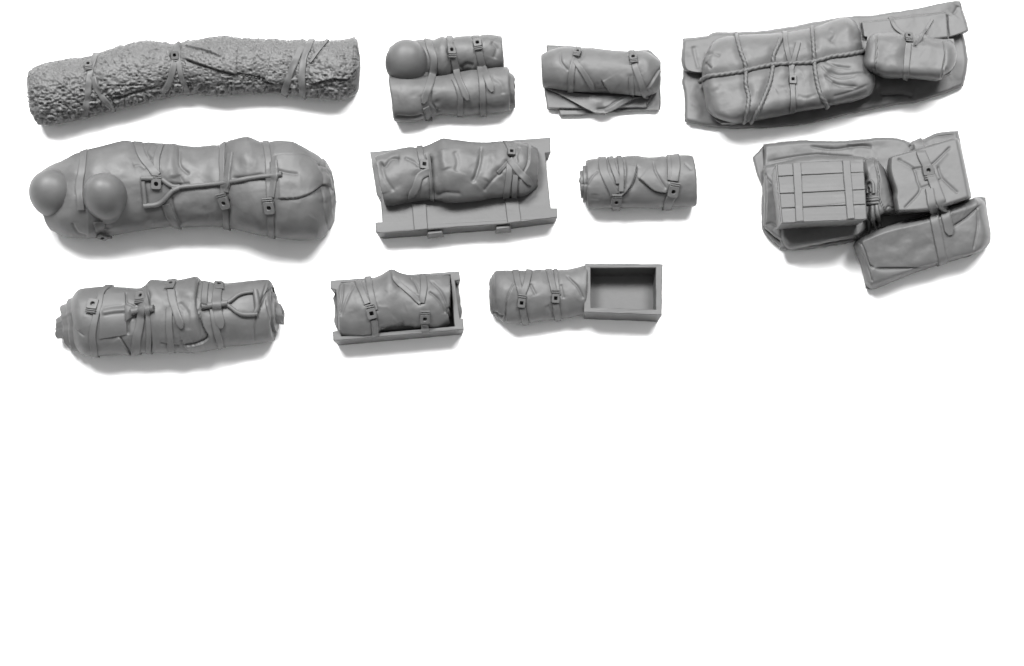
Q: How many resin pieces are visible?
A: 11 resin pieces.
